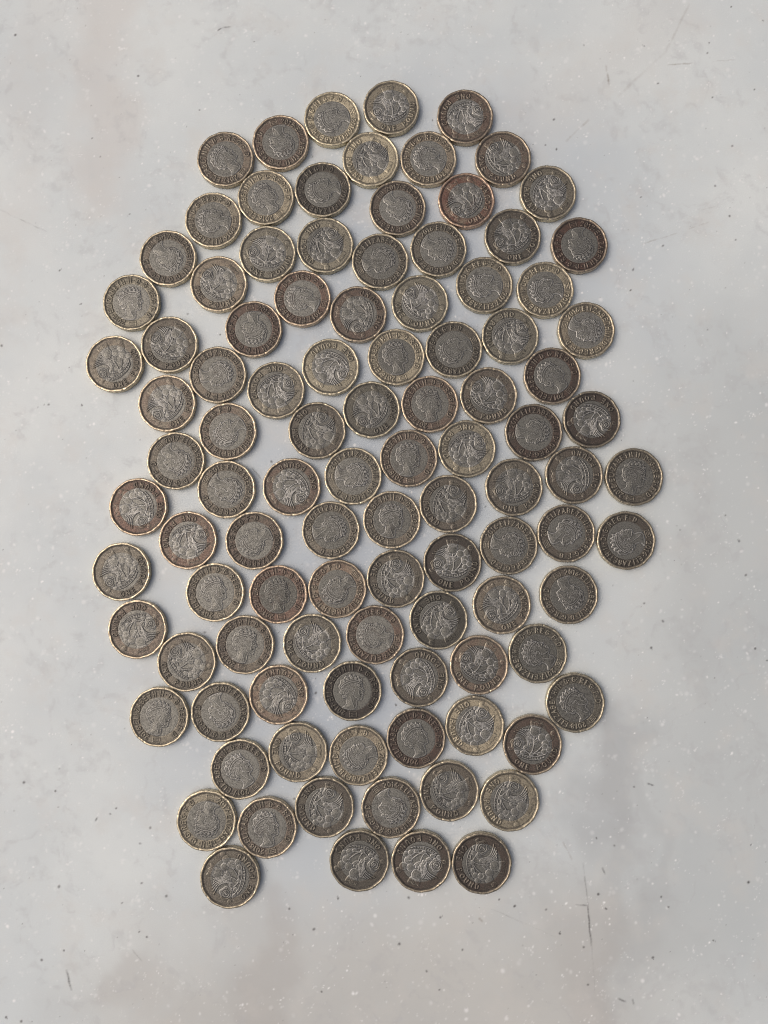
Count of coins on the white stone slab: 103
